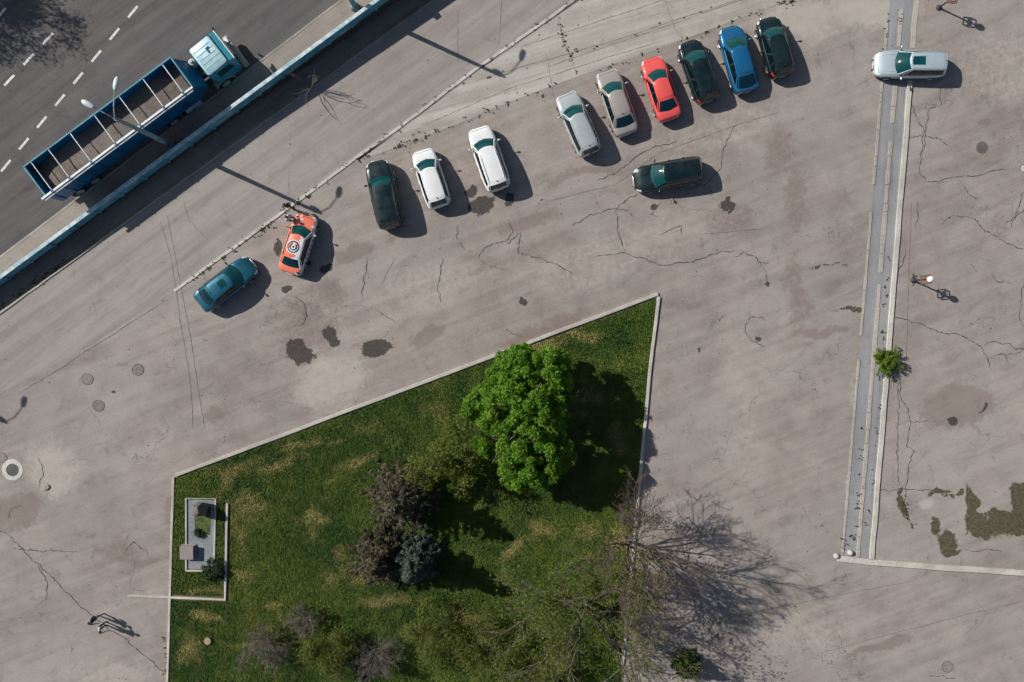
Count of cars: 13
